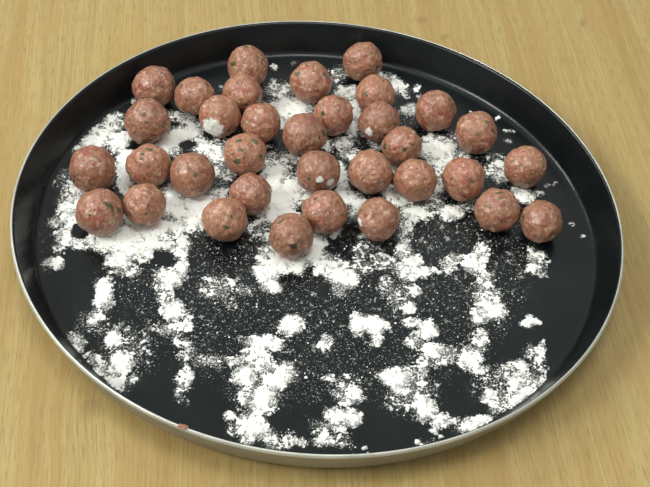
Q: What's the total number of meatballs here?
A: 34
